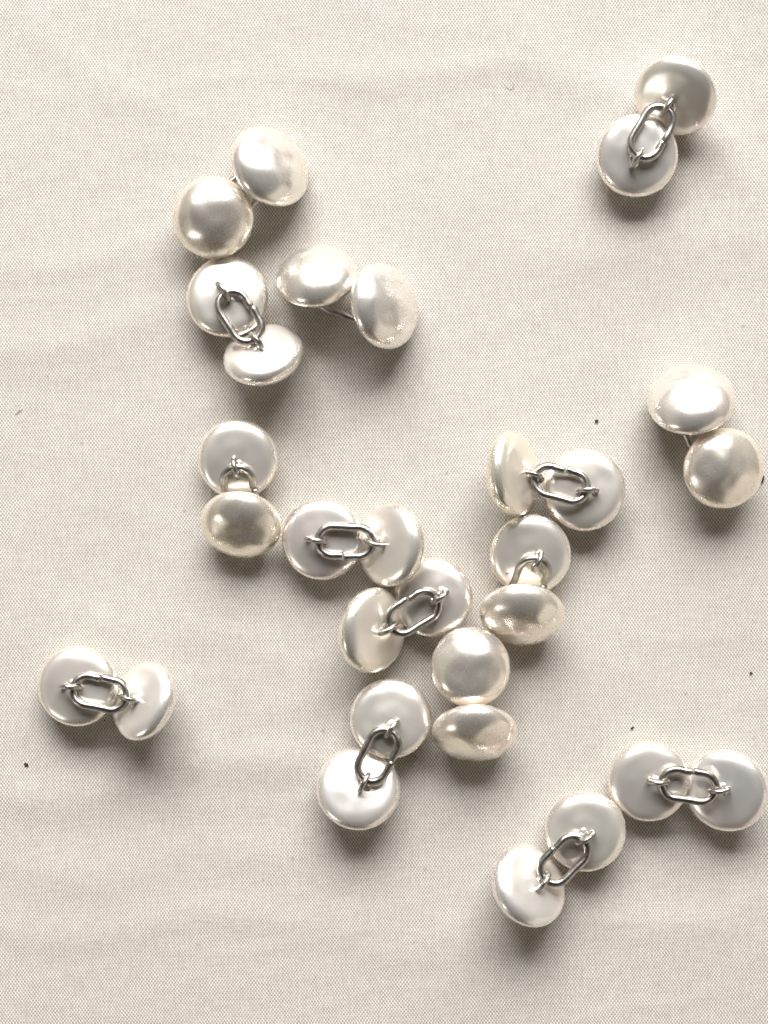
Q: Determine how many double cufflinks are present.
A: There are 15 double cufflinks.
